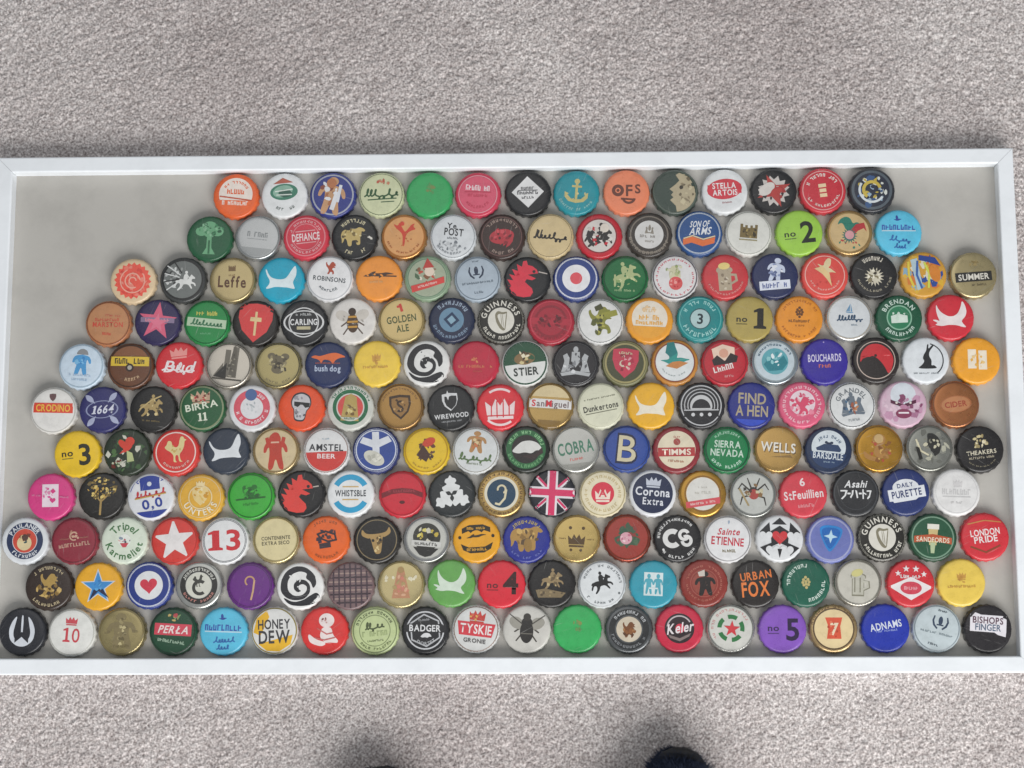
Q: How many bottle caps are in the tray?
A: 200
